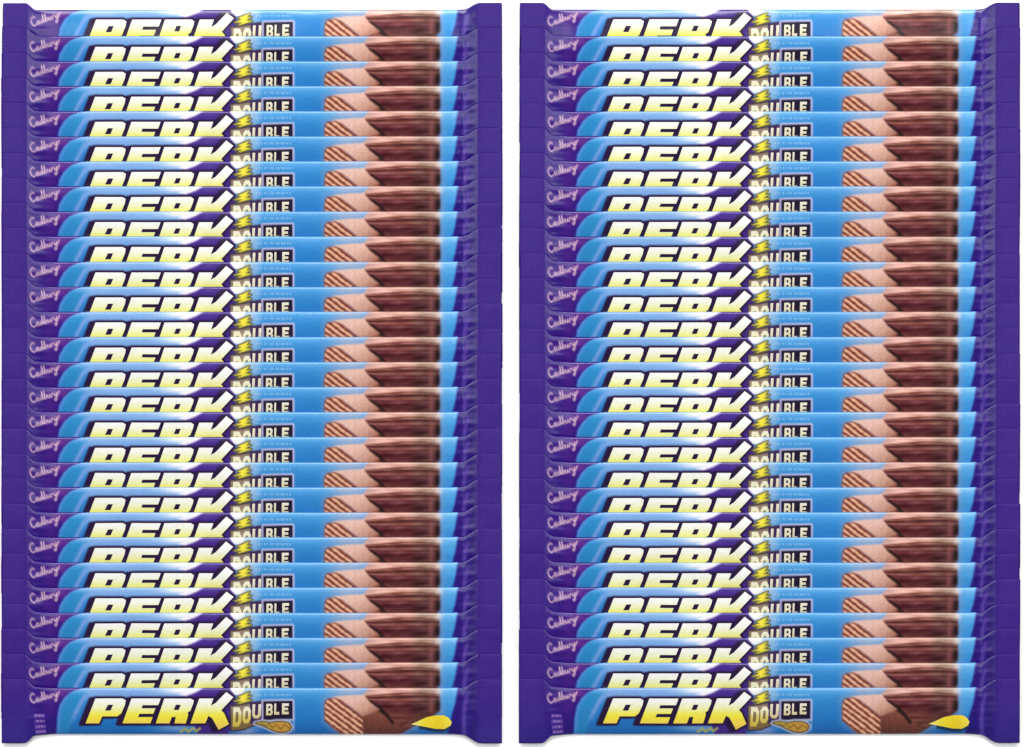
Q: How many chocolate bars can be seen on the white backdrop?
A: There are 56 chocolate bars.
